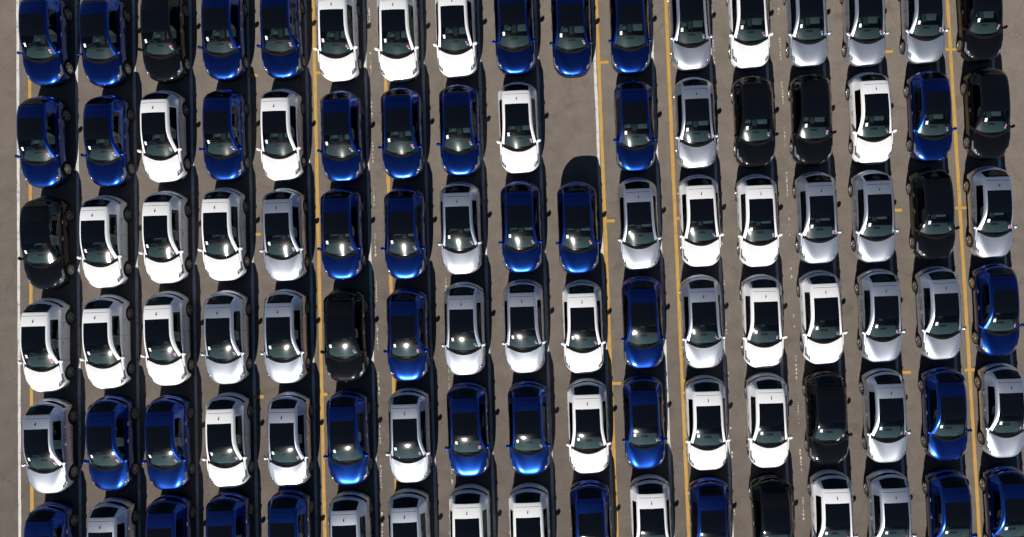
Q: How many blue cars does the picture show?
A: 37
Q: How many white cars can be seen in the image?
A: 27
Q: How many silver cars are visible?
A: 27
